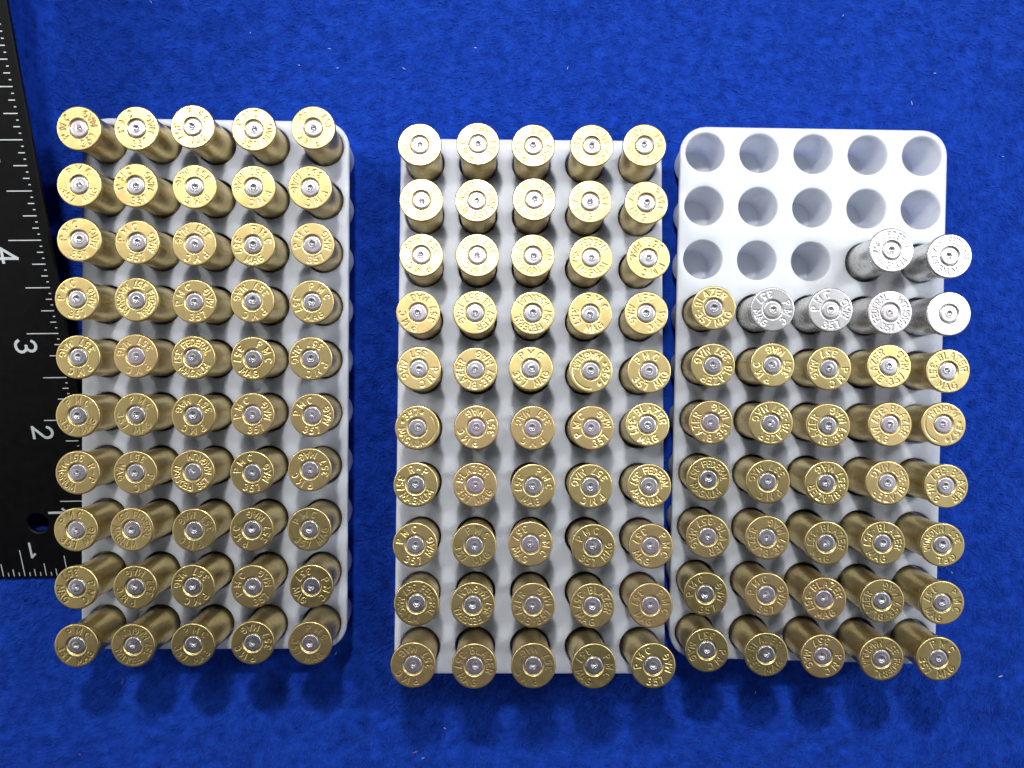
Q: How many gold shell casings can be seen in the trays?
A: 131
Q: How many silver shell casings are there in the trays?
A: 6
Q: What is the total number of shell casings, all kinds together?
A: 137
